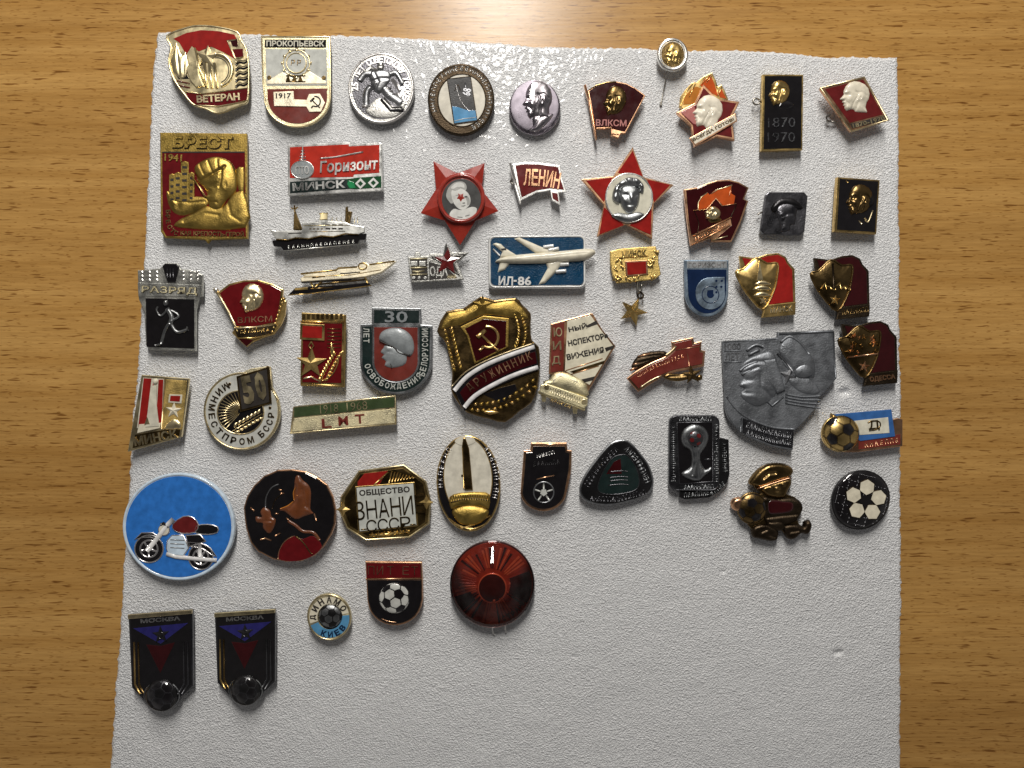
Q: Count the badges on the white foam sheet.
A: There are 53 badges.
